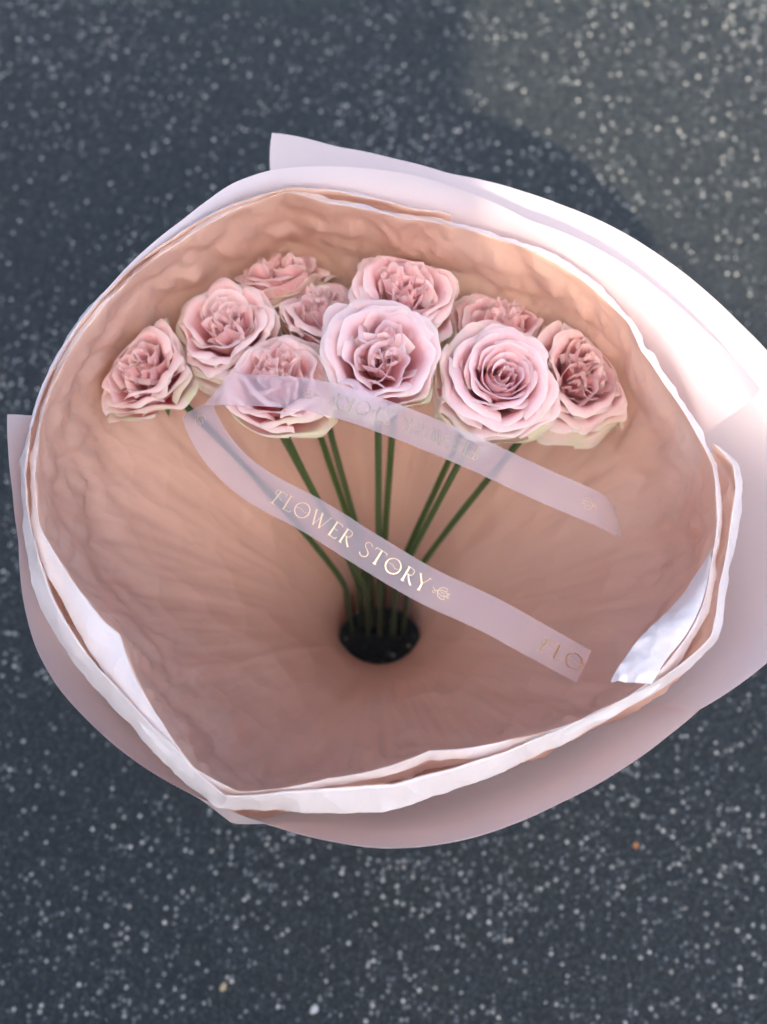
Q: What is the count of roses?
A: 10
